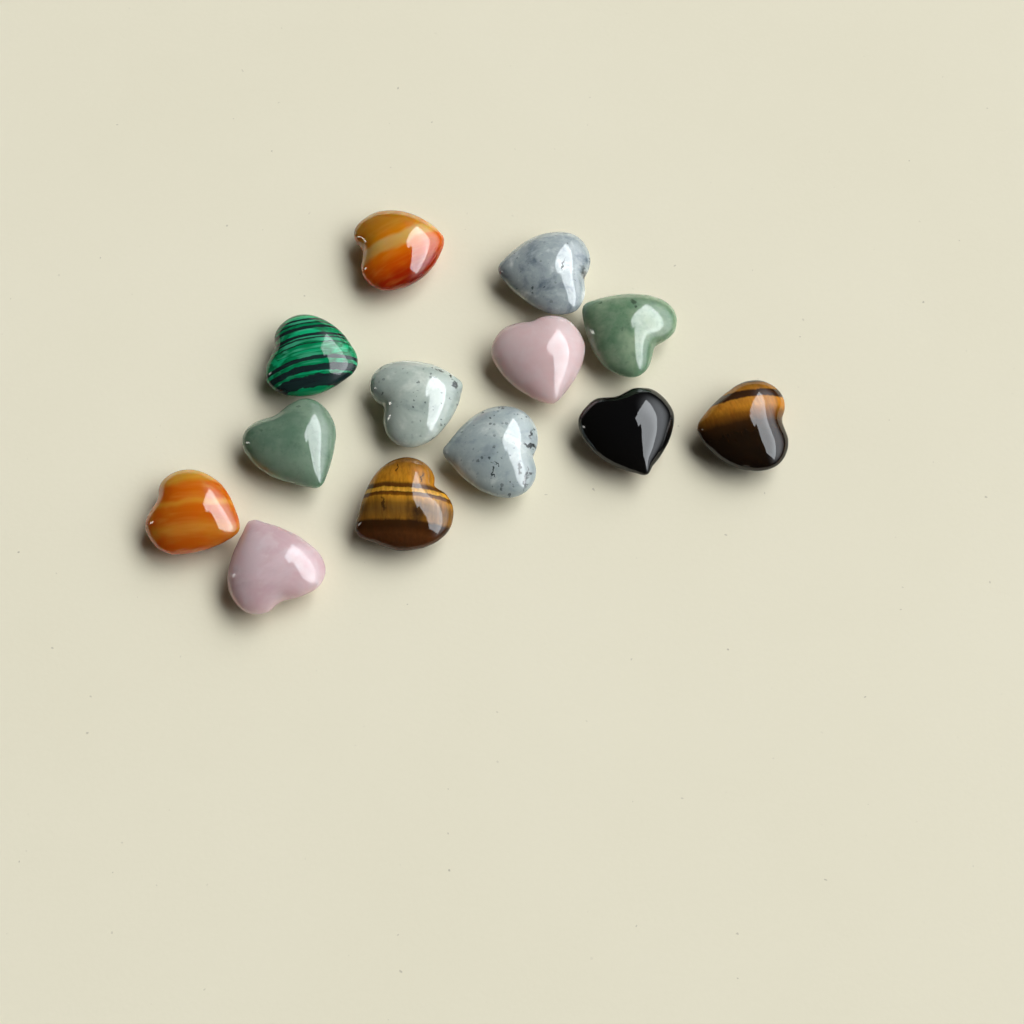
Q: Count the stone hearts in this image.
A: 13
